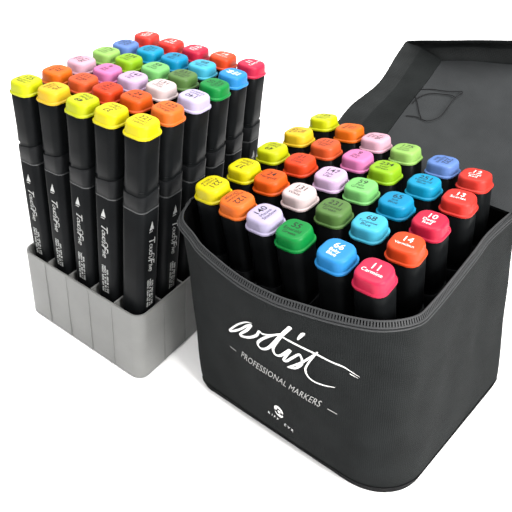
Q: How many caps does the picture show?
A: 60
